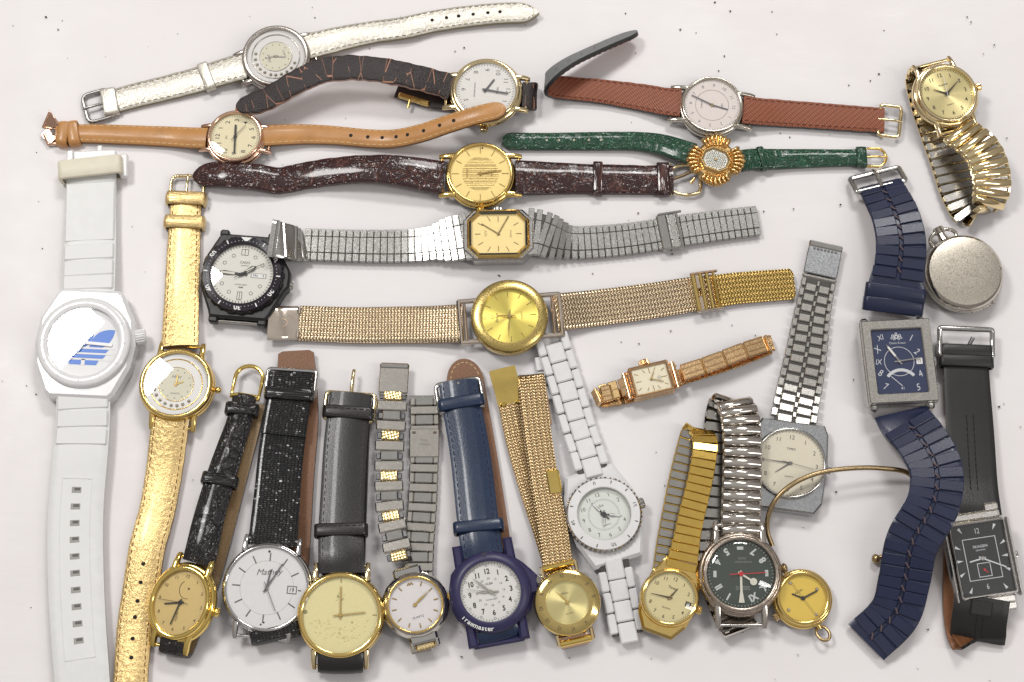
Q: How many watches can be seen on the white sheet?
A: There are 27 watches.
